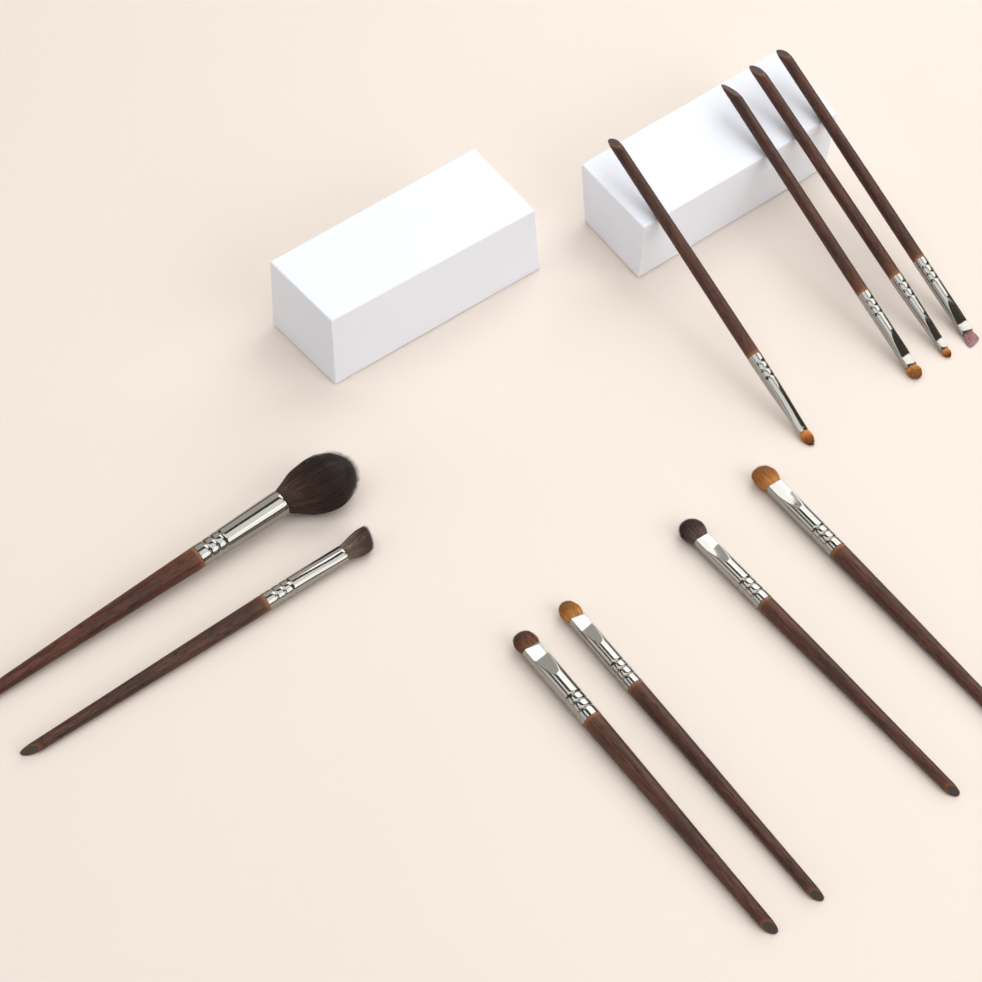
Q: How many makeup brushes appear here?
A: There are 10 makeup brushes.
